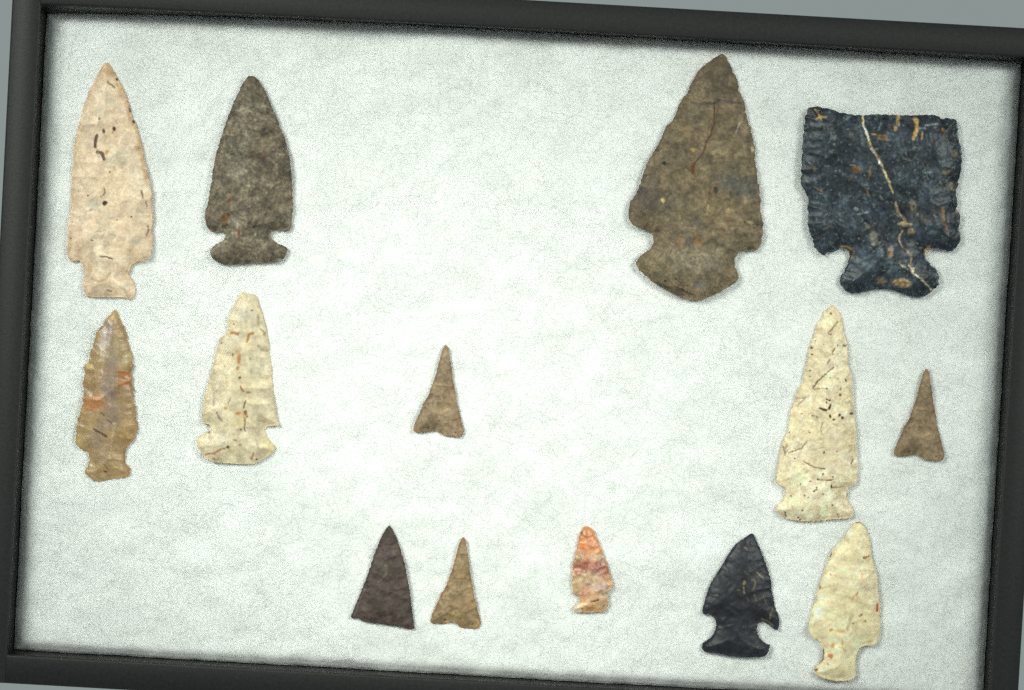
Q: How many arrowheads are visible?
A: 14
